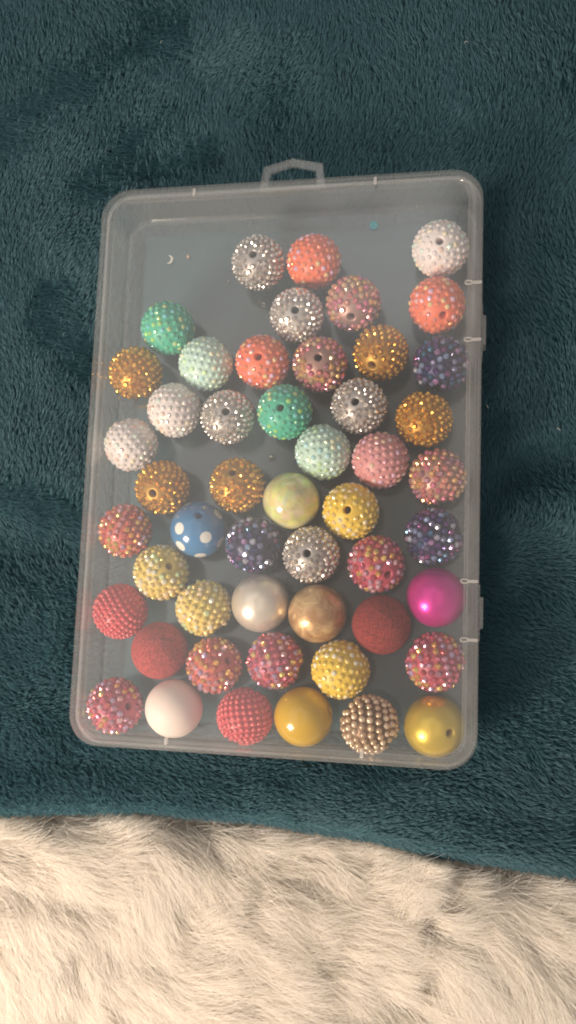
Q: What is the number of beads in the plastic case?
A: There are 50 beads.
